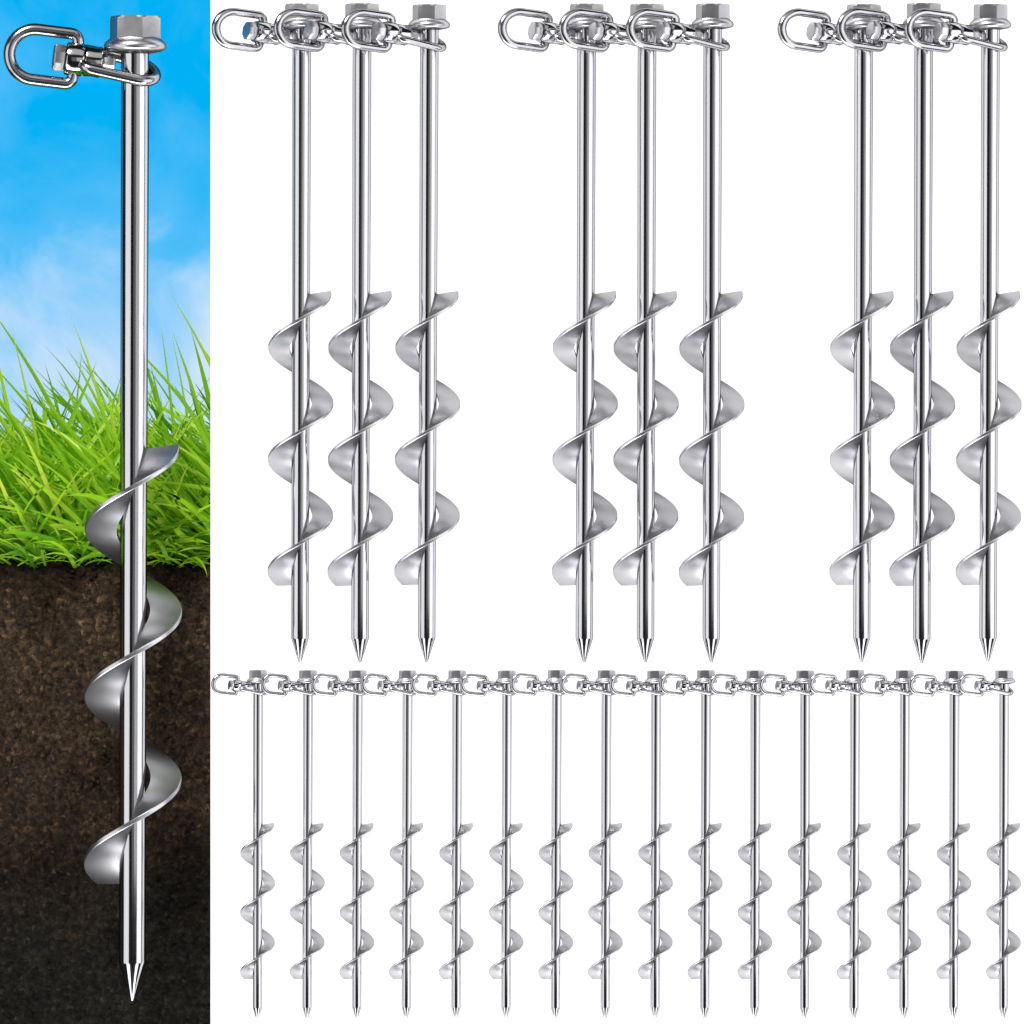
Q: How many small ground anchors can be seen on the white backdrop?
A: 16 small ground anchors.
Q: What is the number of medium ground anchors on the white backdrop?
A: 9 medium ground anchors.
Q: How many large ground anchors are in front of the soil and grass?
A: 1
